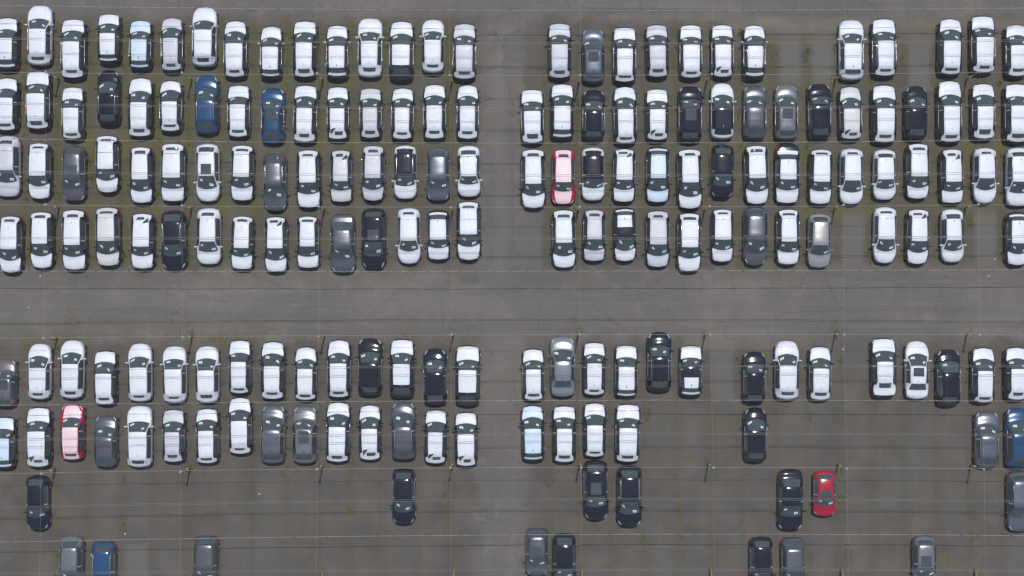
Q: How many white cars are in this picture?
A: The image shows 133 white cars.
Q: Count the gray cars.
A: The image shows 22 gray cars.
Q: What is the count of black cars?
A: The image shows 21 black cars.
